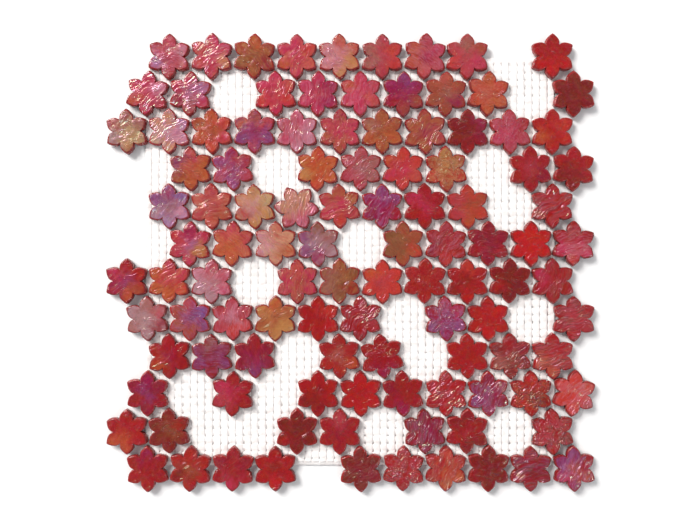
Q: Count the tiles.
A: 108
